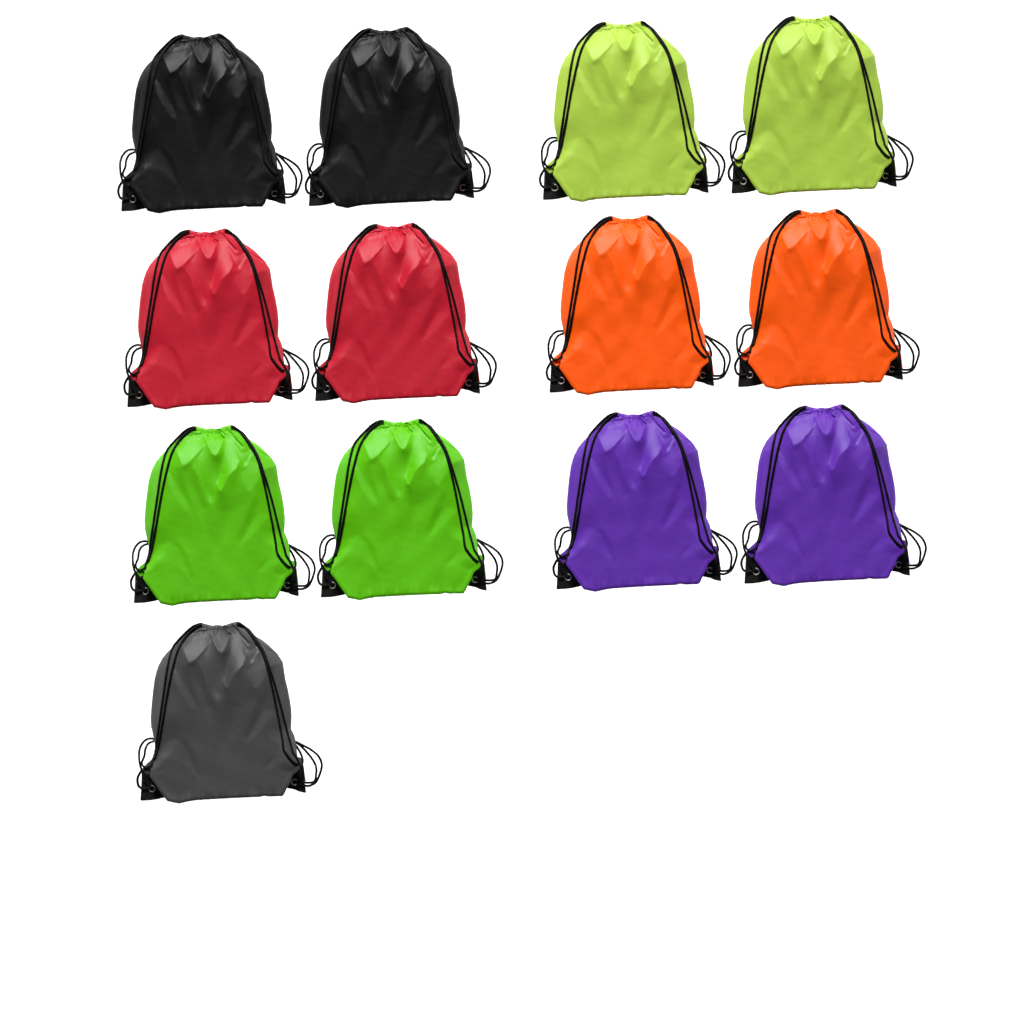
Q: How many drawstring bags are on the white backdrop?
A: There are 13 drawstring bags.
